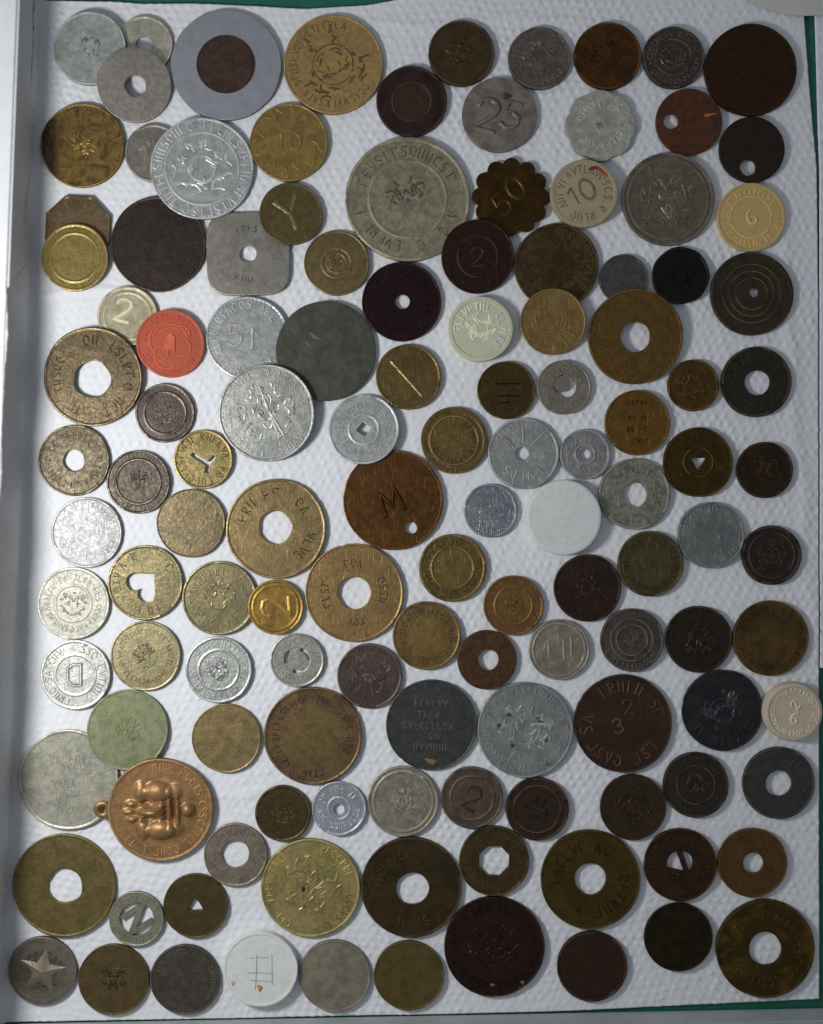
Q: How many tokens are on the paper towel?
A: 128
